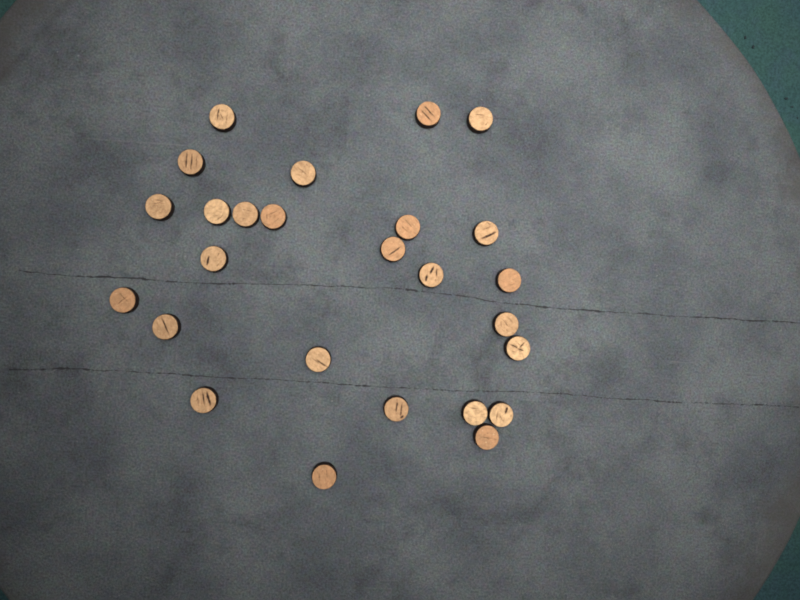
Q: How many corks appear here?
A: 26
